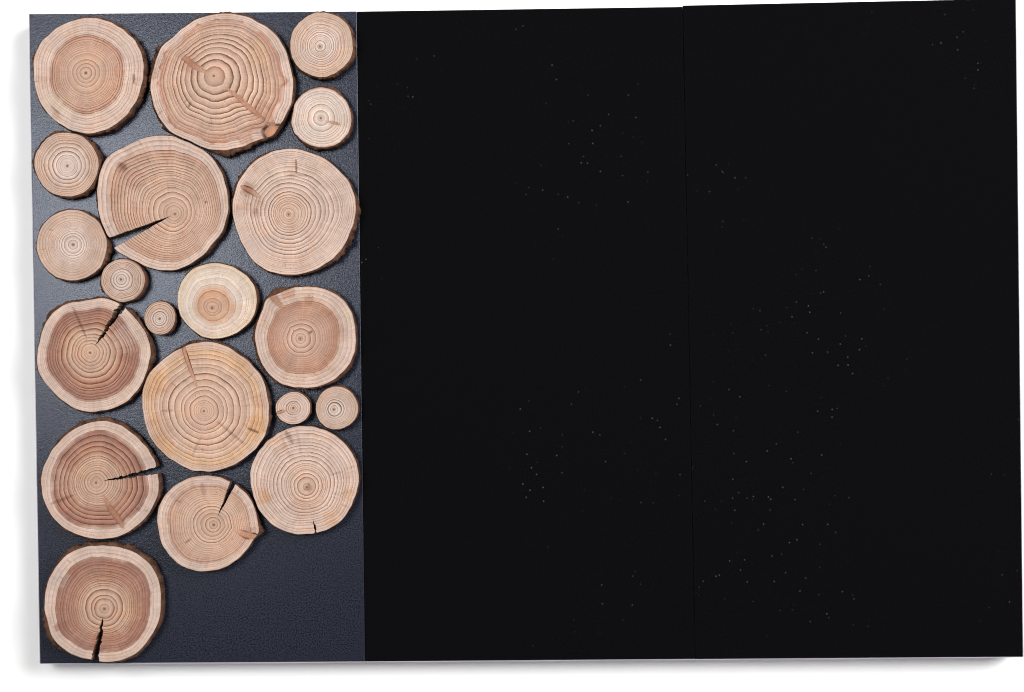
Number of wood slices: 20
